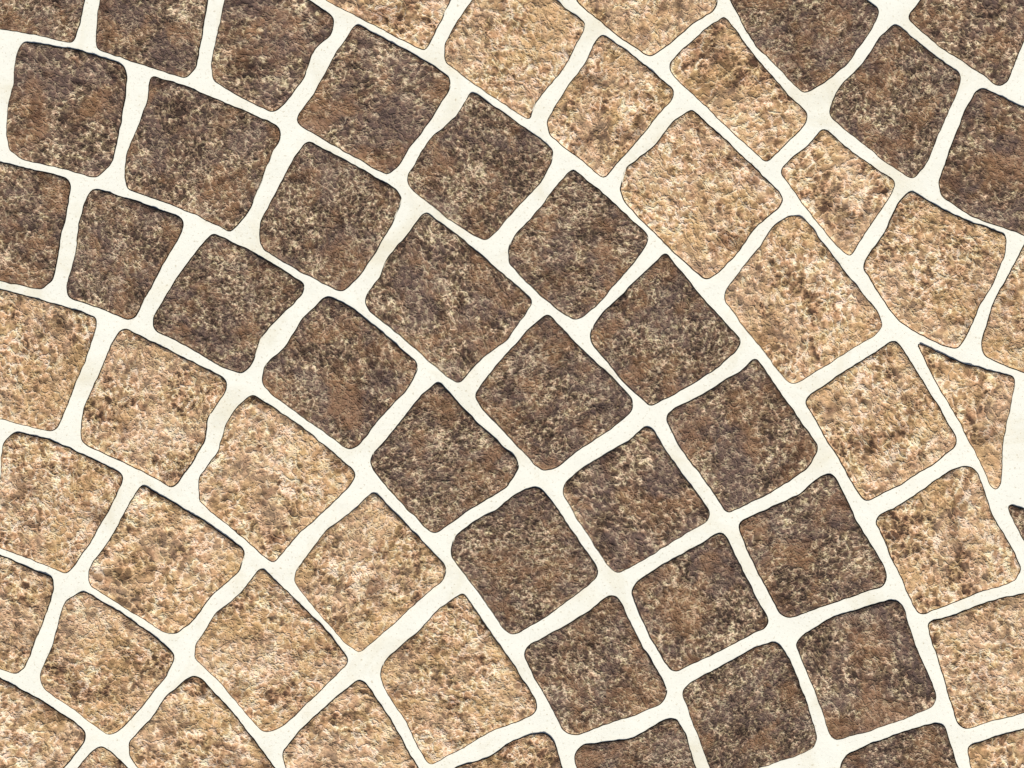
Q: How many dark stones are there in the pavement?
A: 32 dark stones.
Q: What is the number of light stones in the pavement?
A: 30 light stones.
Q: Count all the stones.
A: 62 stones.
